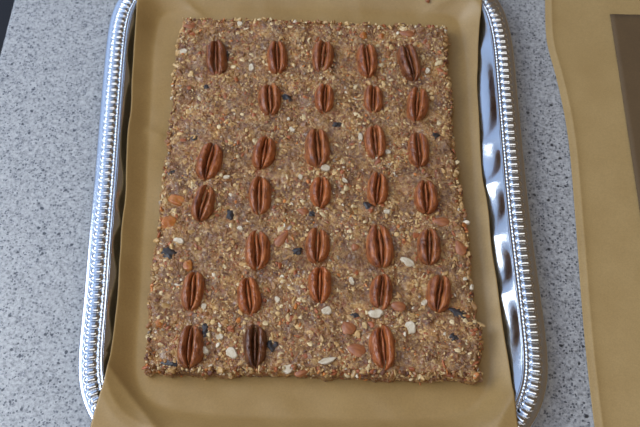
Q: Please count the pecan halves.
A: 31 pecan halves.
